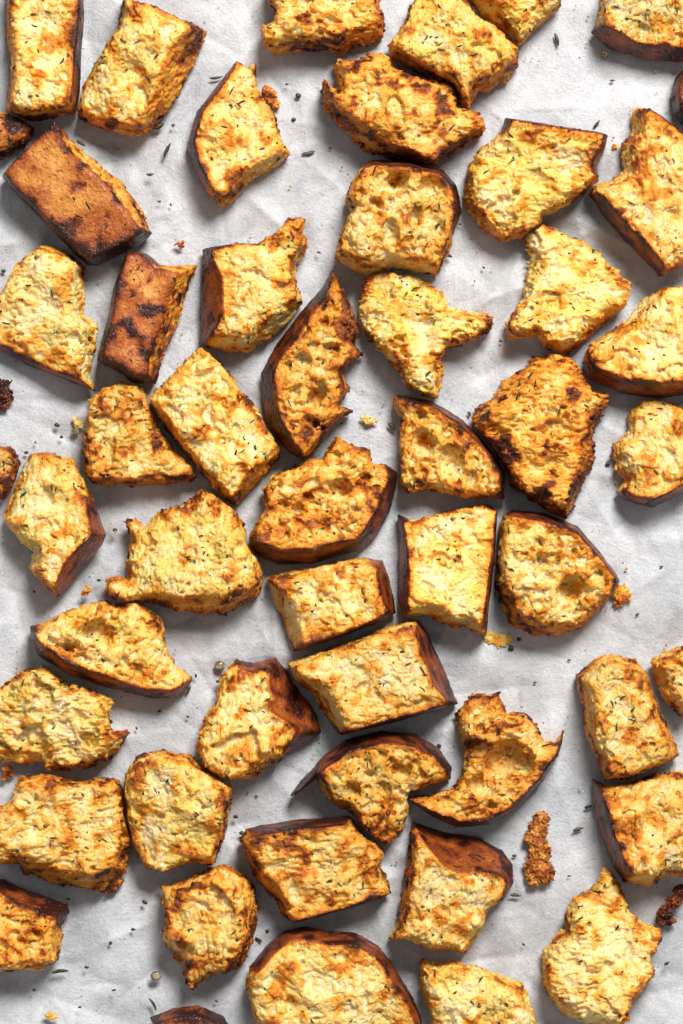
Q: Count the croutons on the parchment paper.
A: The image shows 52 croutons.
